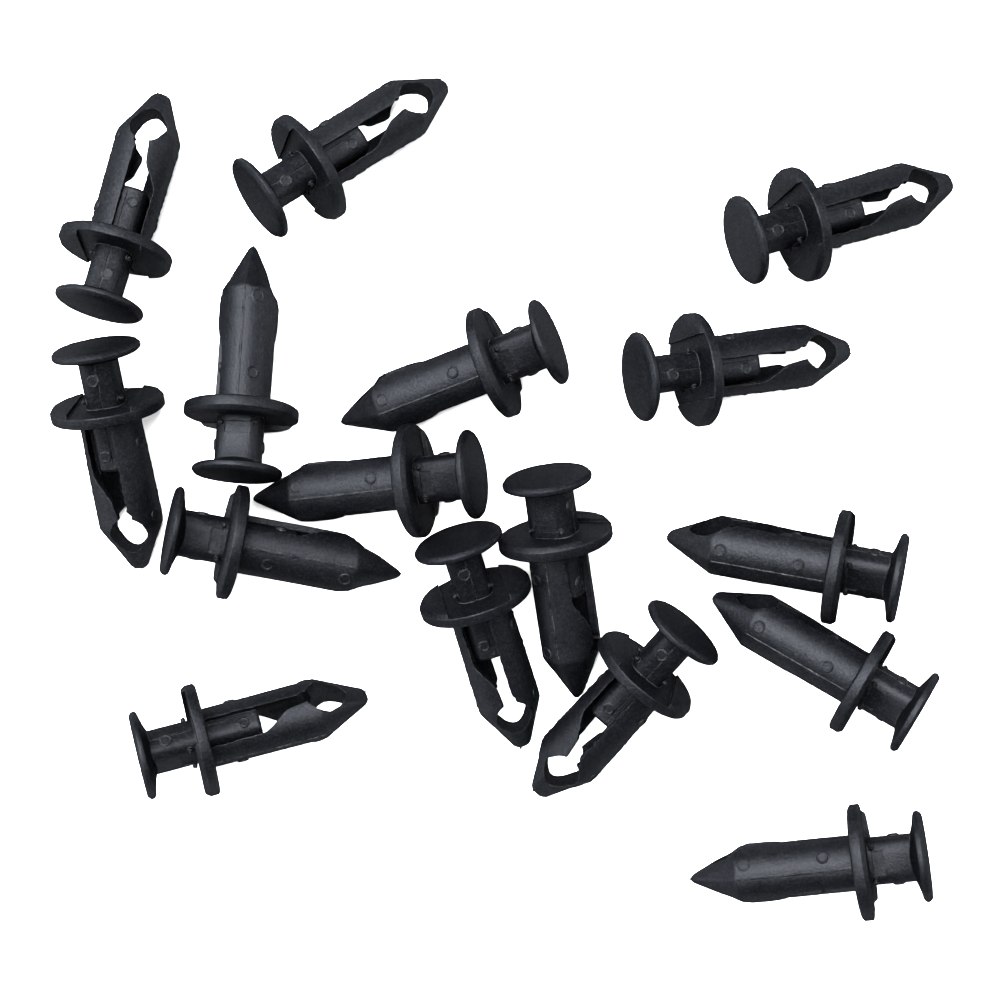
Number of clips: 16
